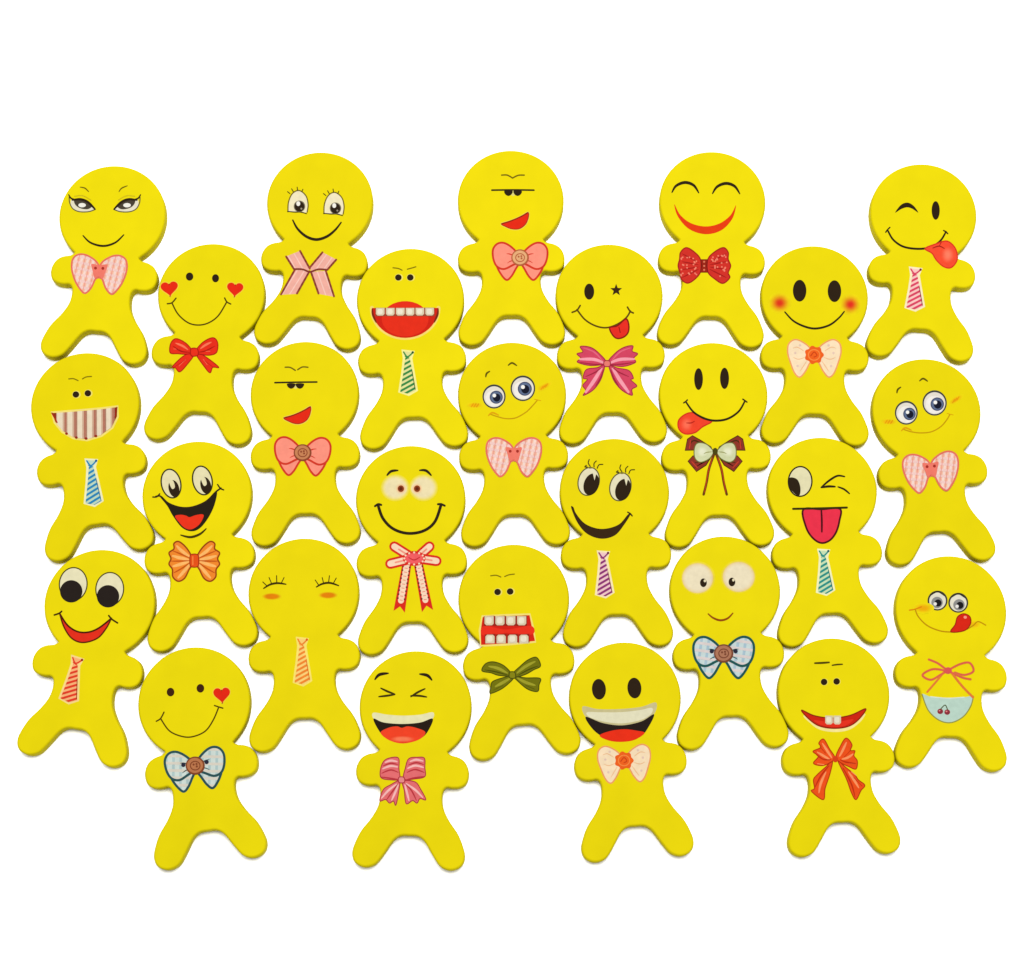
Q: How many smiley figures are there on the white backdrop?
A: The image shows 27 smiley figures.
